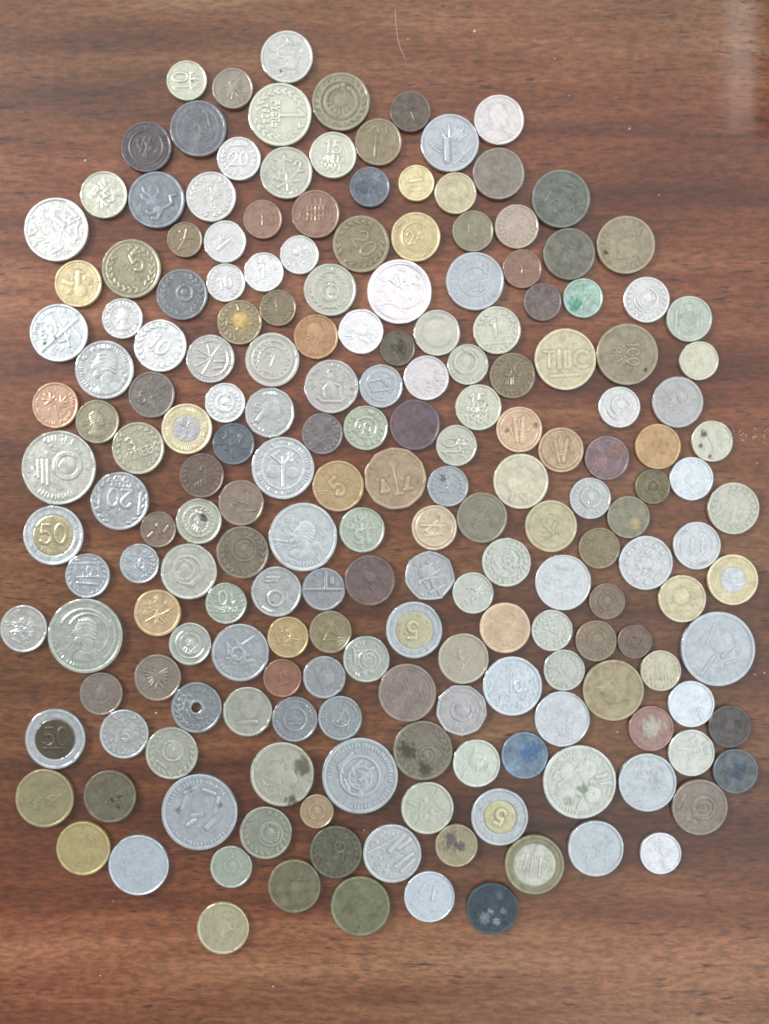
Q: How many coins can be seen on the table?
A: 195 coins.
